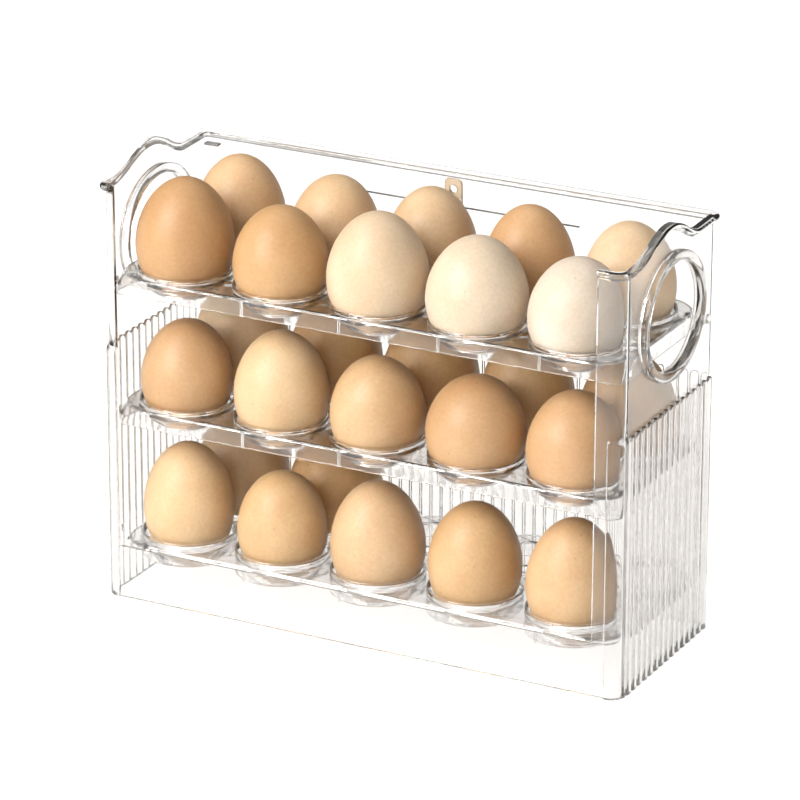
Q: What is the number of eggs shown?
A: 27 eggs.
